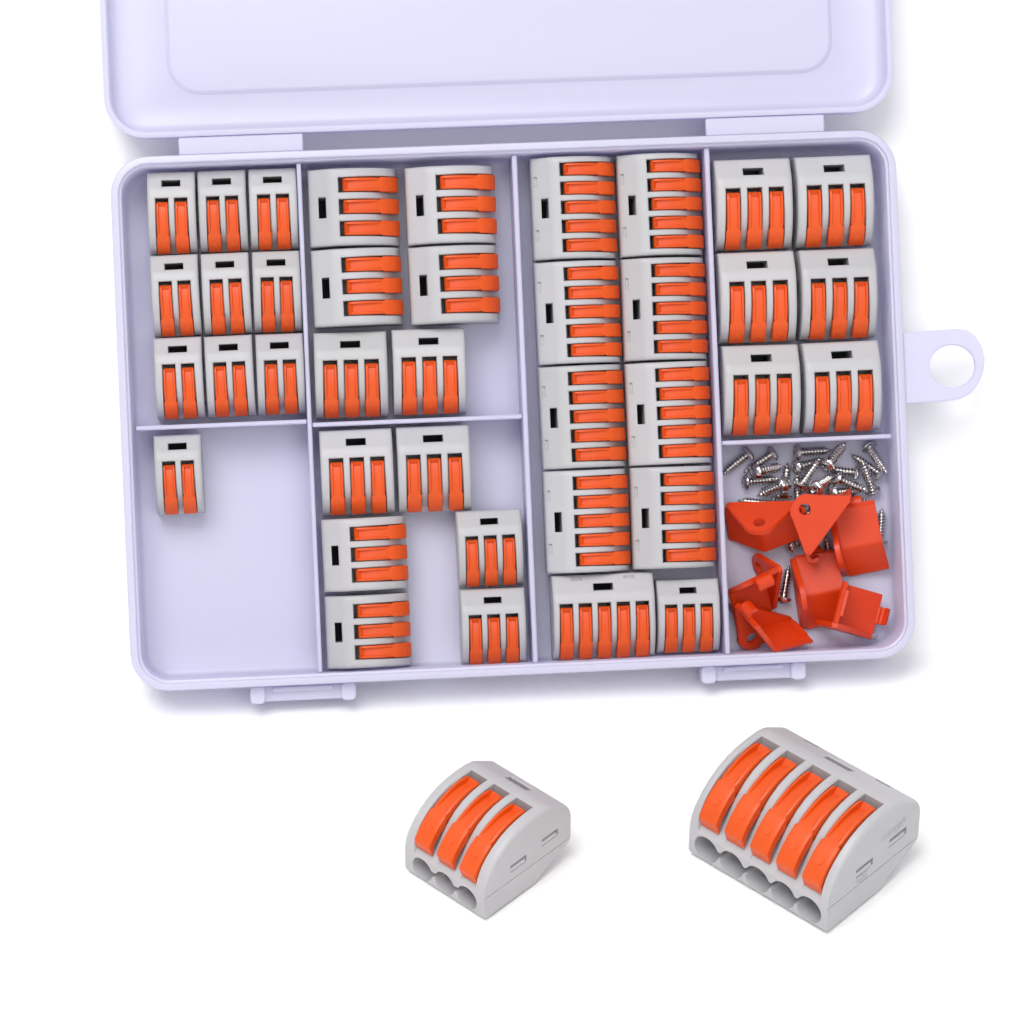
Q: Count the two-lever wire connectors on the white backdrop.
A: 10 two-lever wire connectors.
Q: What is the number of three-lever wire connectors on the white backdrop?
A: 20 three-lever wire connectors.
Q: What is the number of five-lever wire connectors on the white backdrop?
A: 10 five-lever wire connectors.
